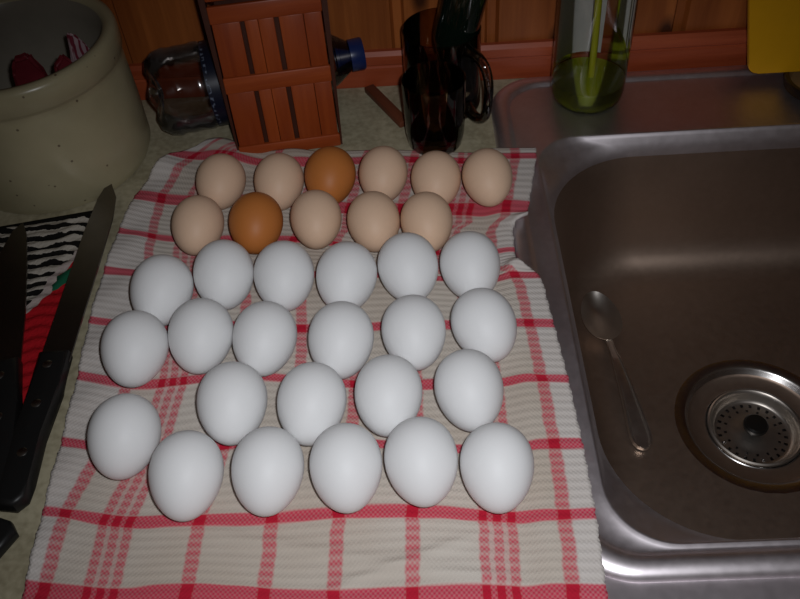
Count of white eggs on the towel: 22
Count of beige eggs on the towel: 9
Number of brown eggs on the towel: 2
